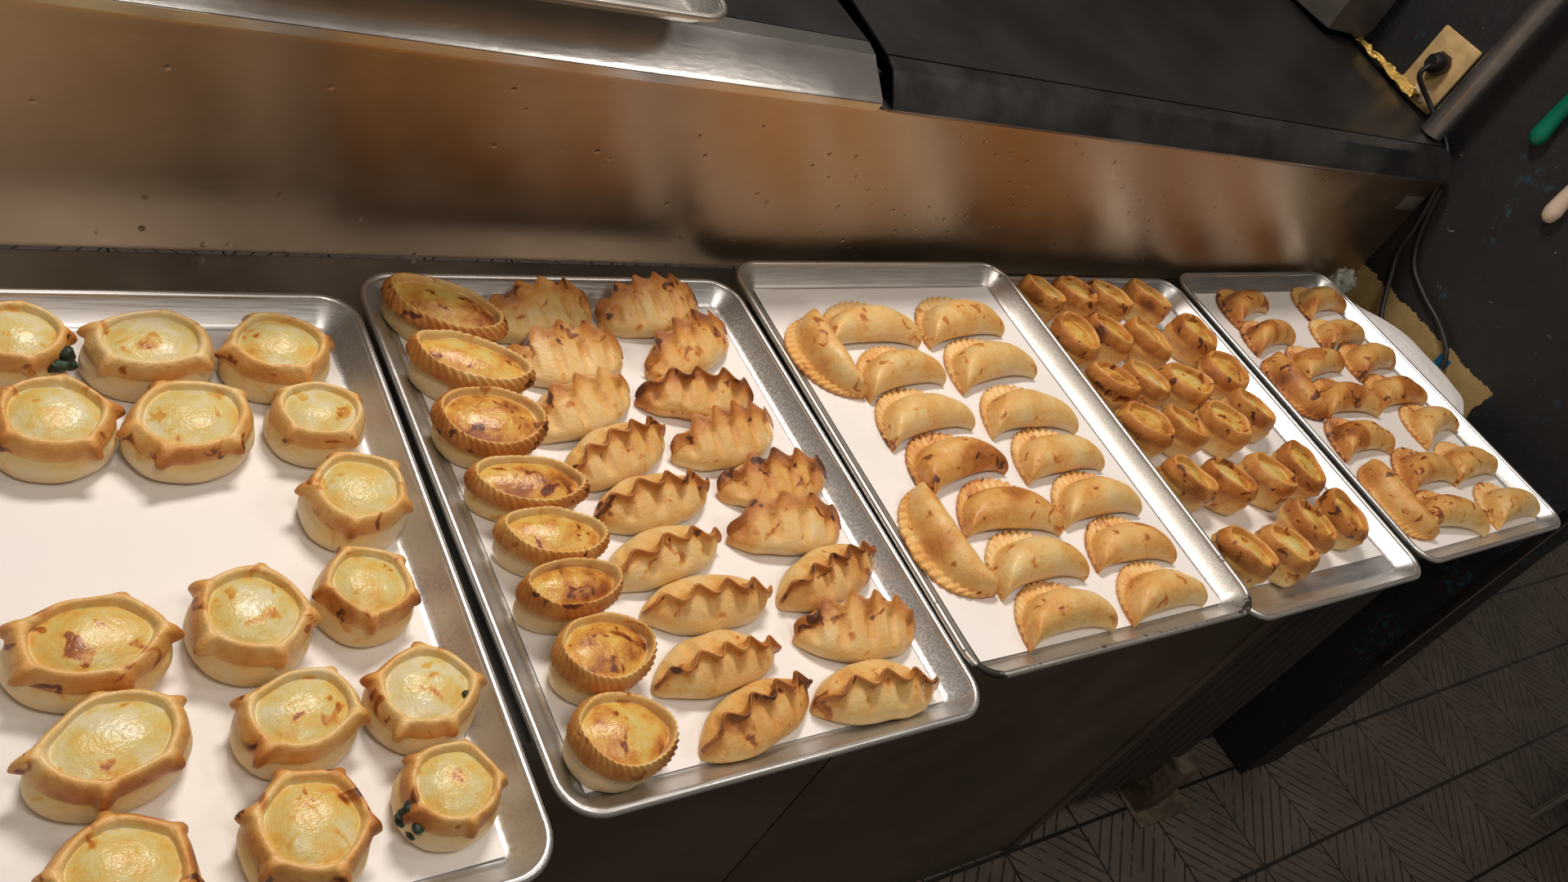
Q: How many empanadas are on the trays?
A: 50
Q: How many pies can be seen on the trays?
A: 48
